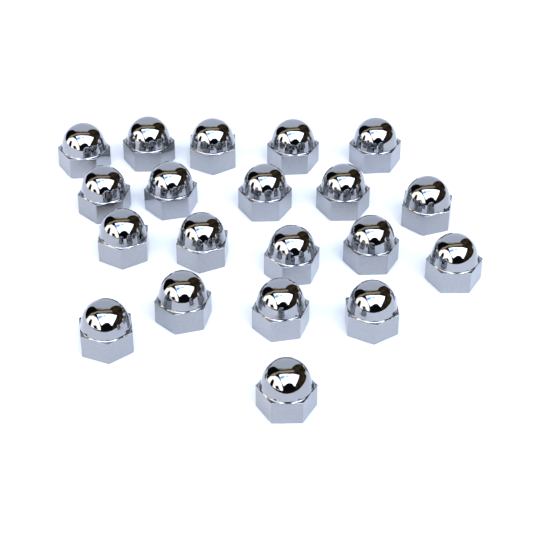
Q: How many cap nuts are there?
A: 20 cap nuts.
